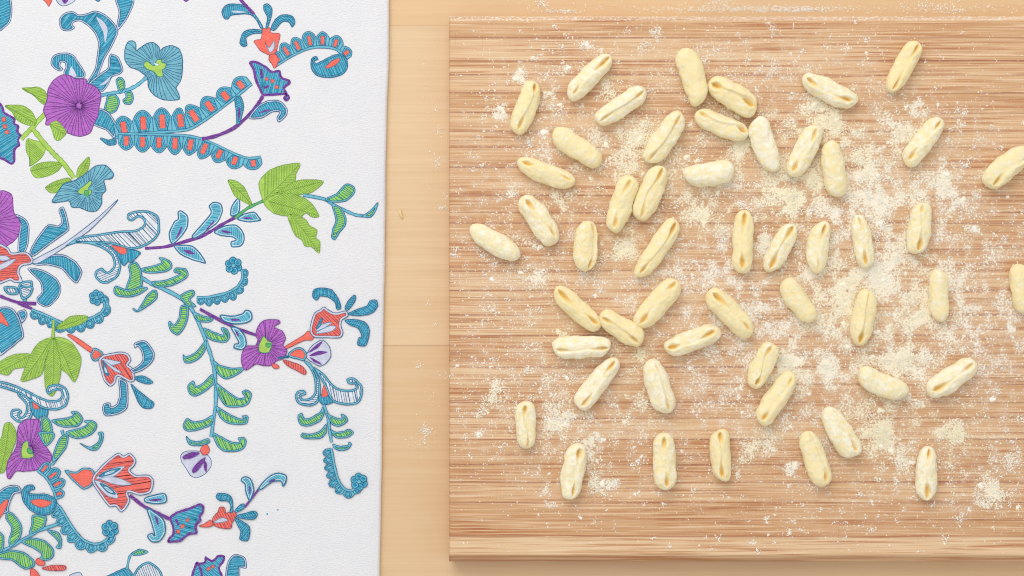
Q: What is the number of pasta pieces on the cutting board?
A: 51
